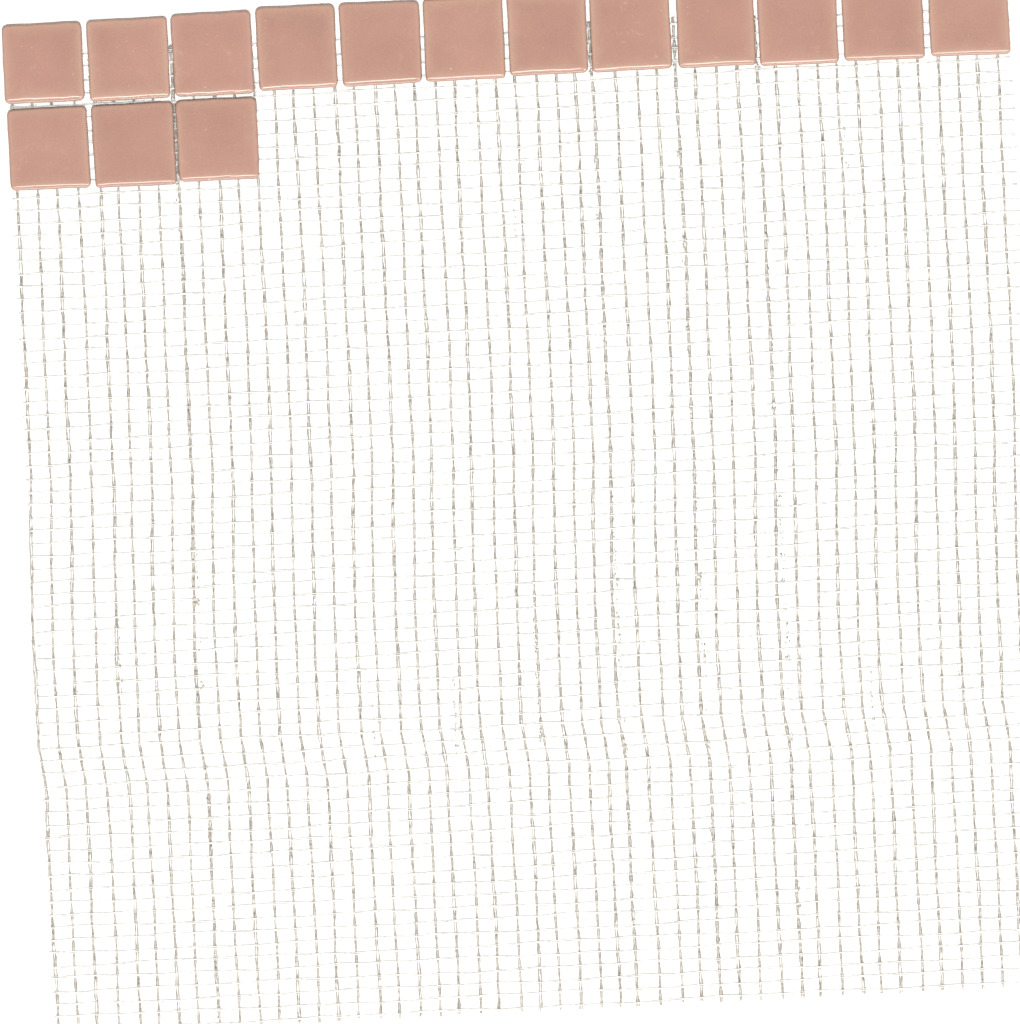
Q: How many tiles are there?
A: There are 15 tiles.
